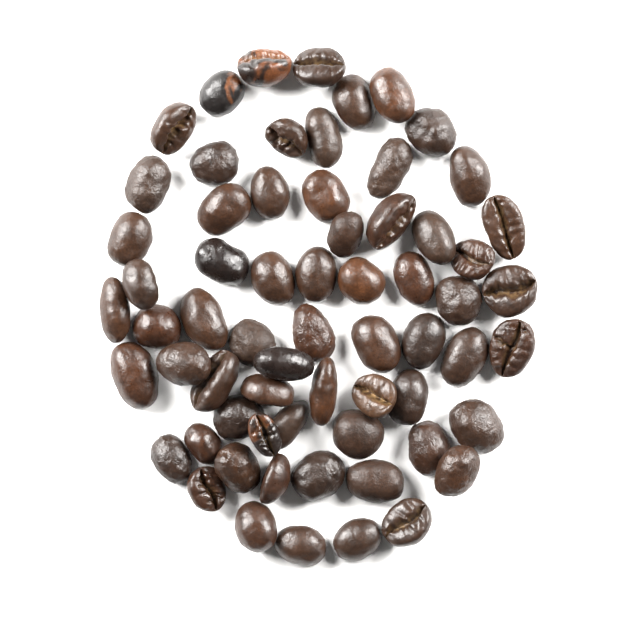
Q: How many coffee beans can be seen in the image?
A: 65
